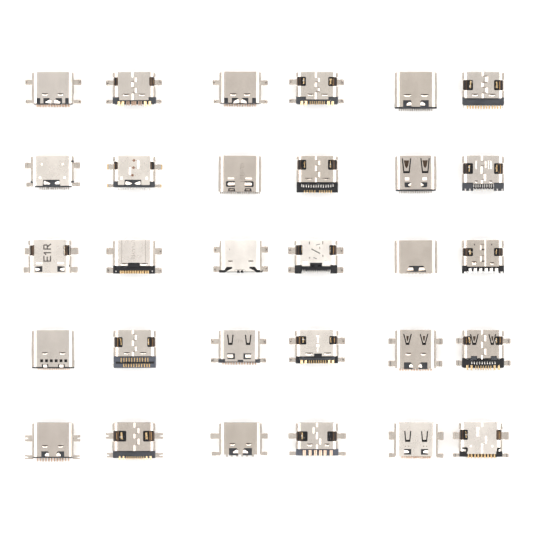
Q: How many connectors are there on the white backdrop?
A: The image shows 30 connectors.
